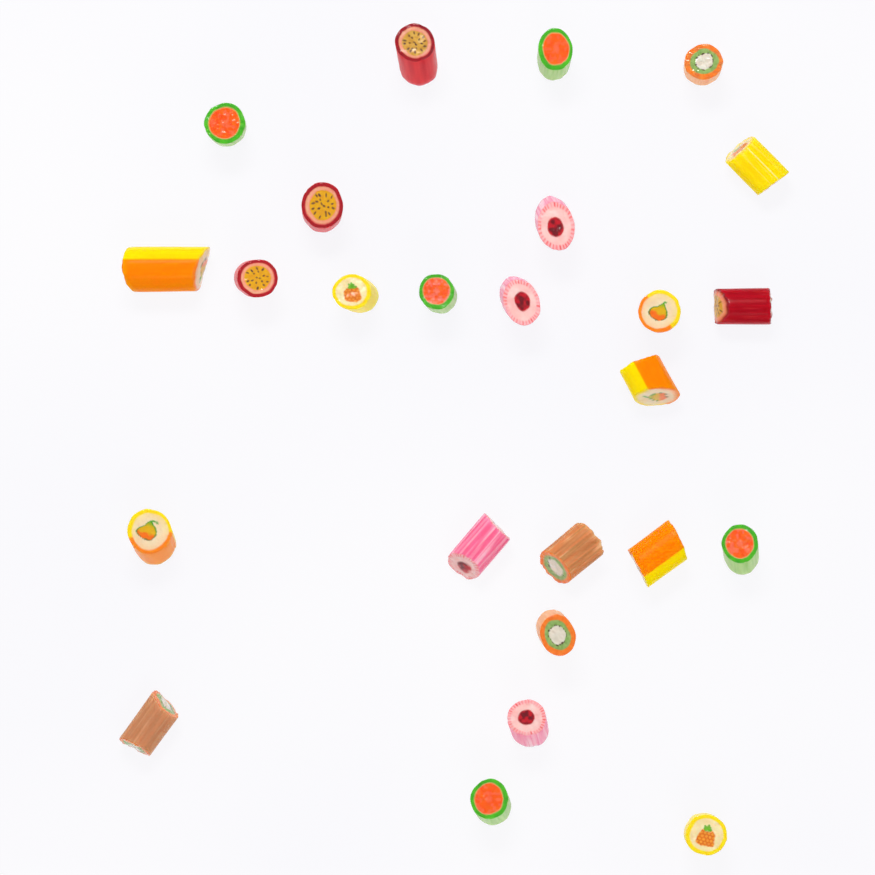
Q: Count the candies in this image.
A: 25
